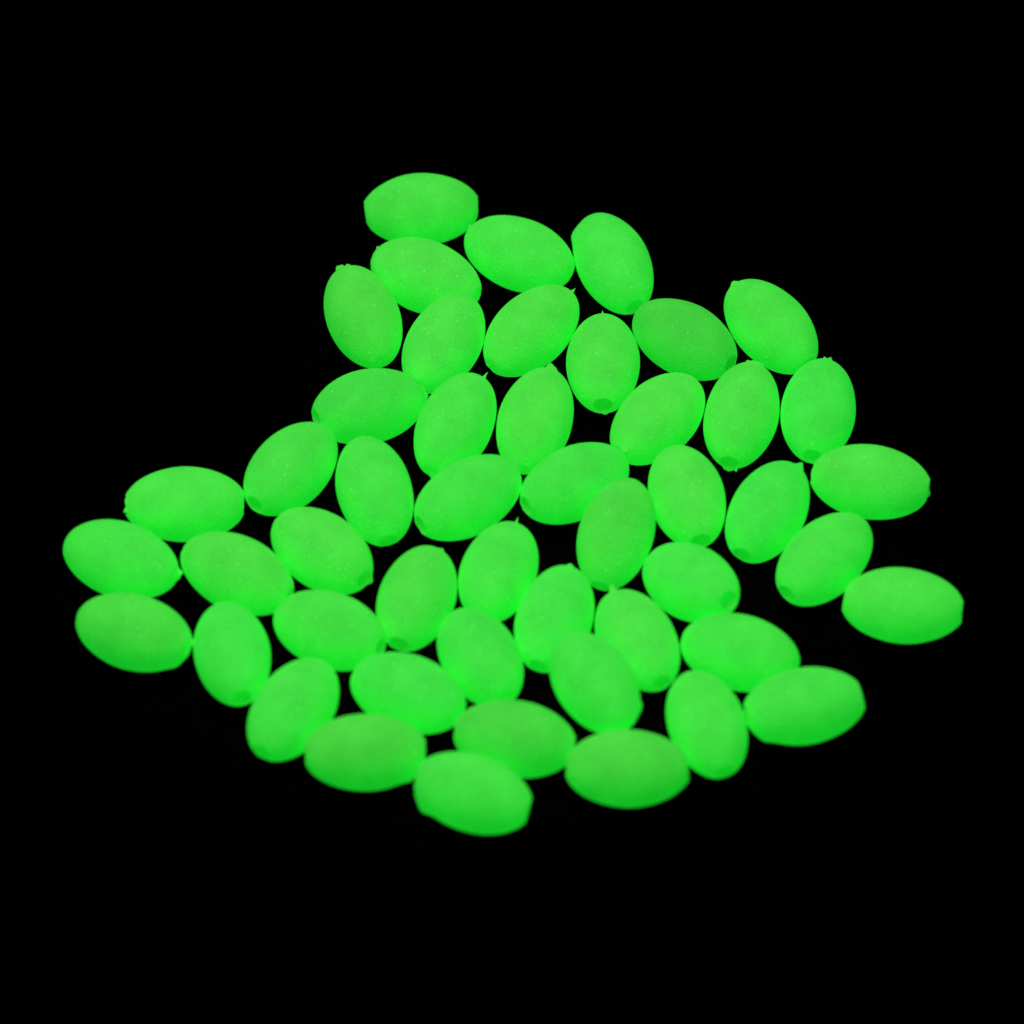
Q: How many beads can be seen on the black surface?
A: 49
